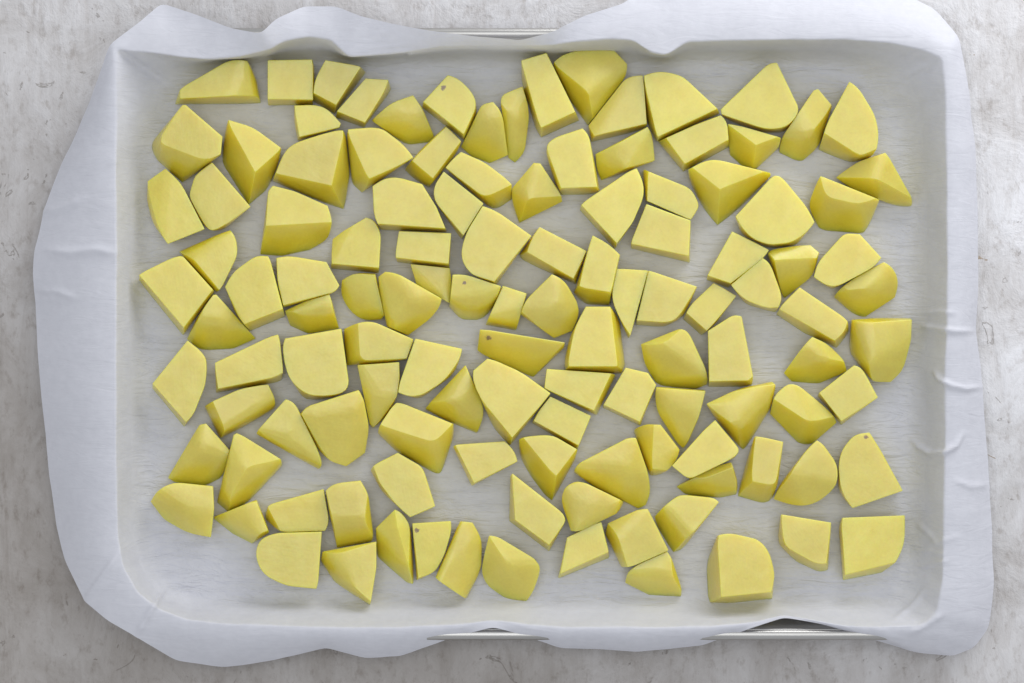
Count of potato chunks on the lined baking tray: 121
